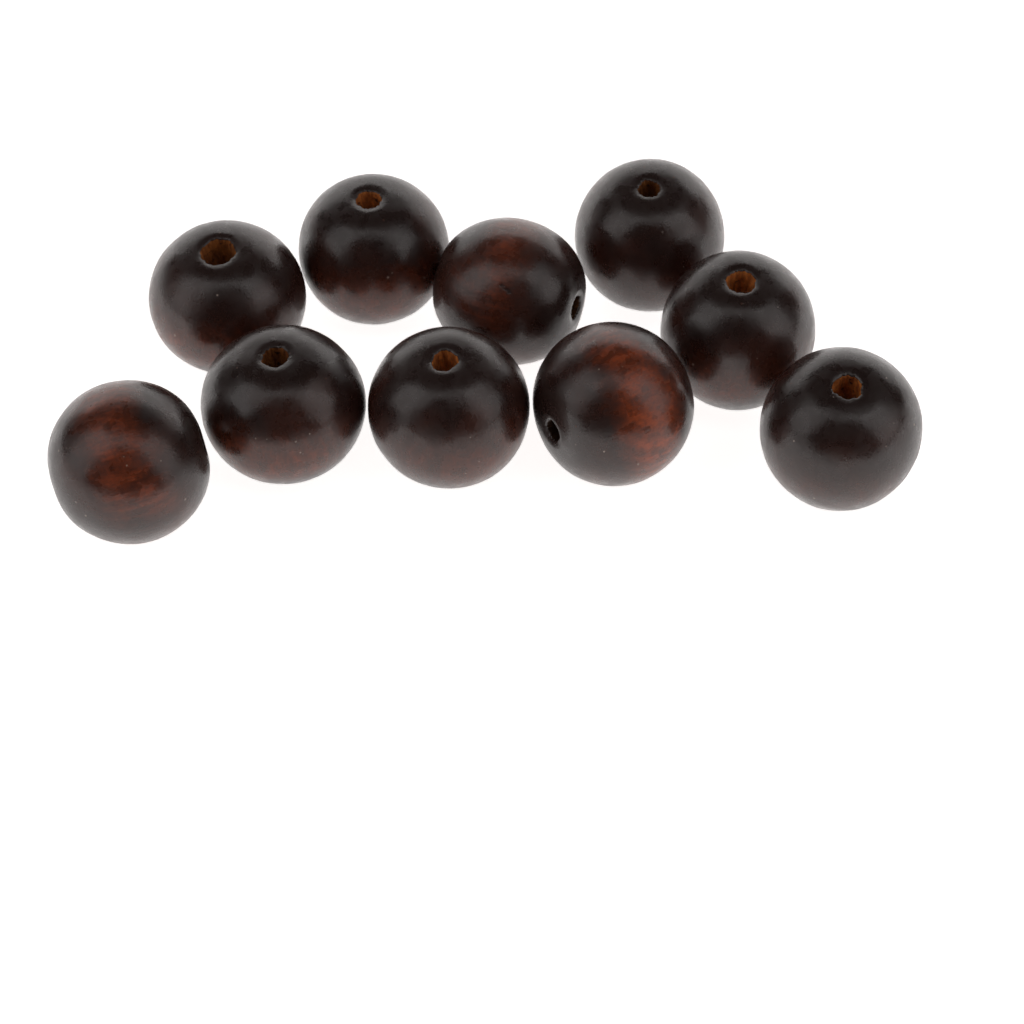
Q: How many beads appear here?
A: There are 10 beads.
